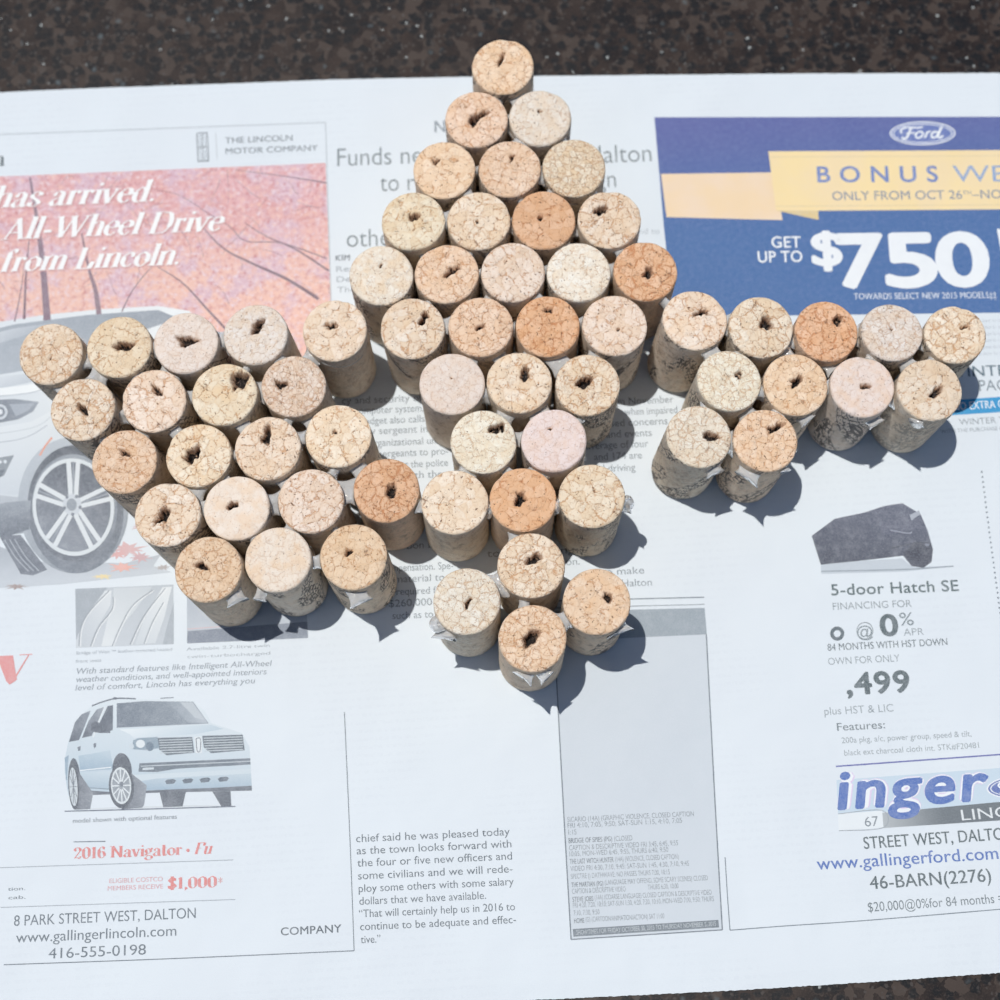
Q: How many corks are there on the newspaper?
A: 62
